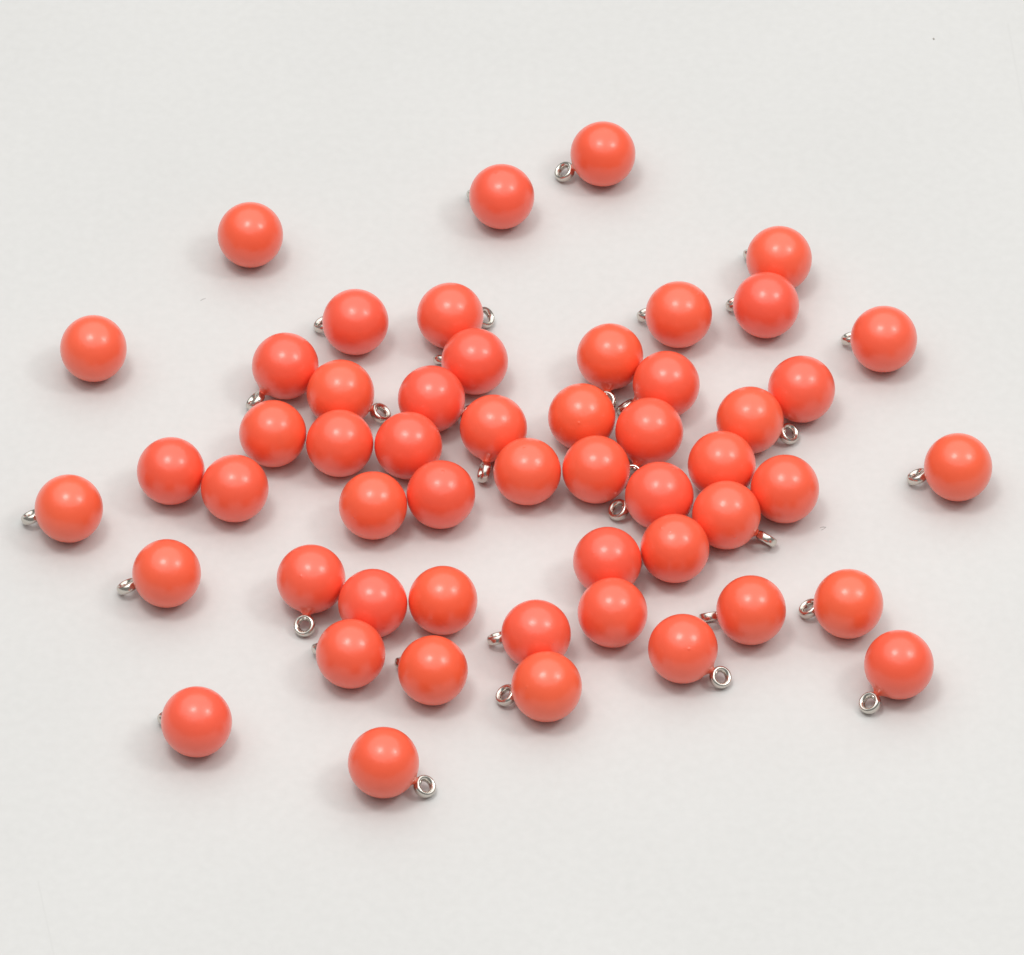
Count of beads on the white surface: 53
